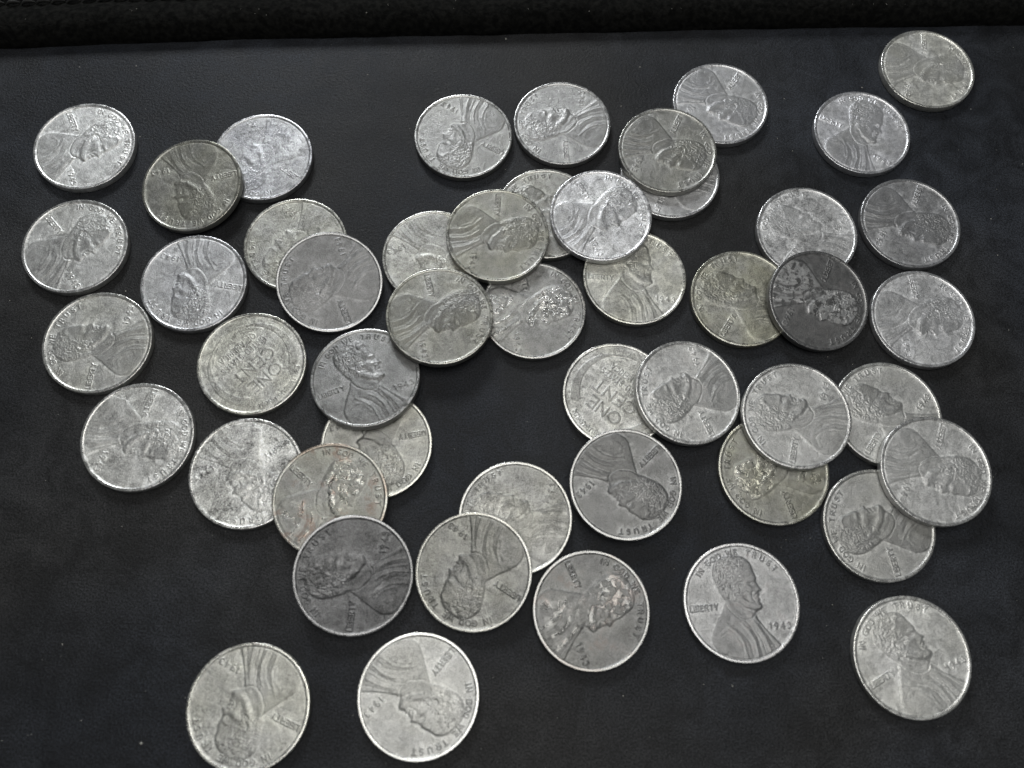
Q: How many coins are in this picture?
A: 49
